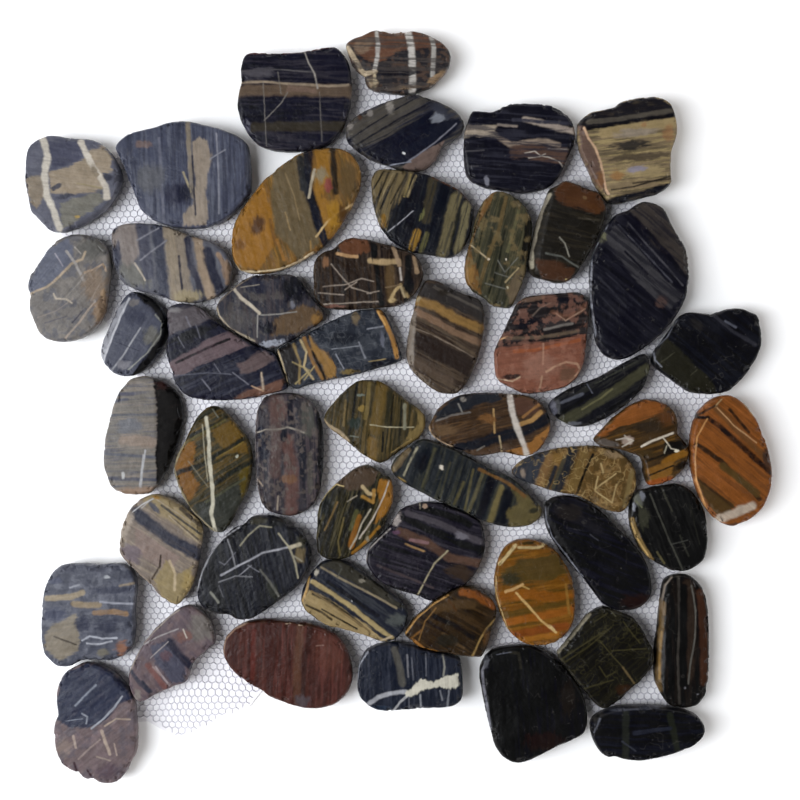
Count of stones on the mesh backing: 50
